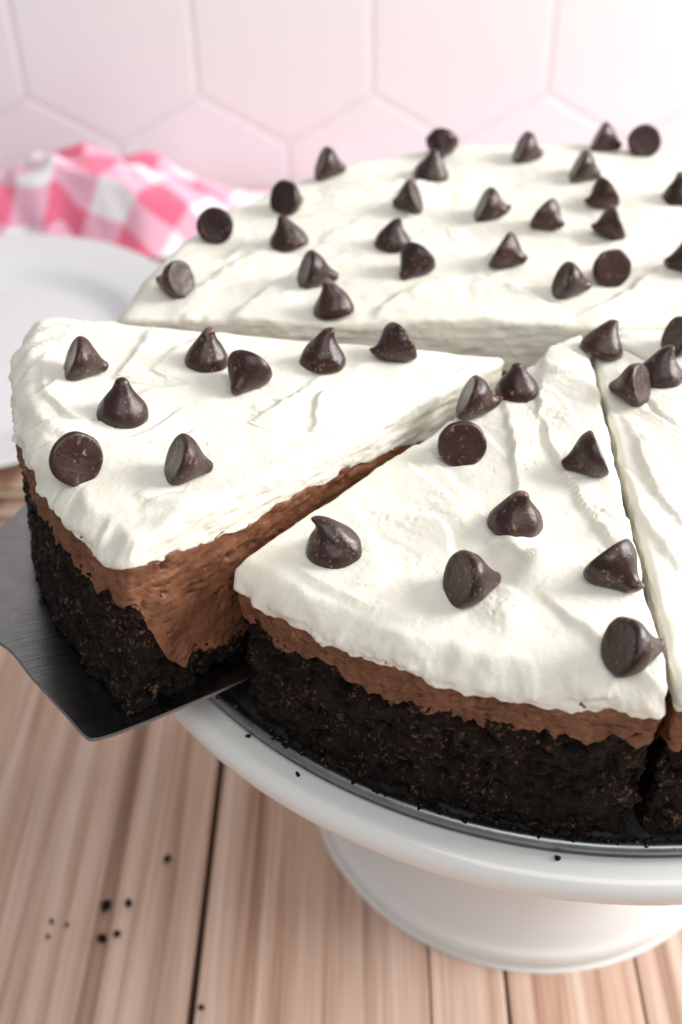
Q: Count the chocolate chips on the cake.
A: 46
